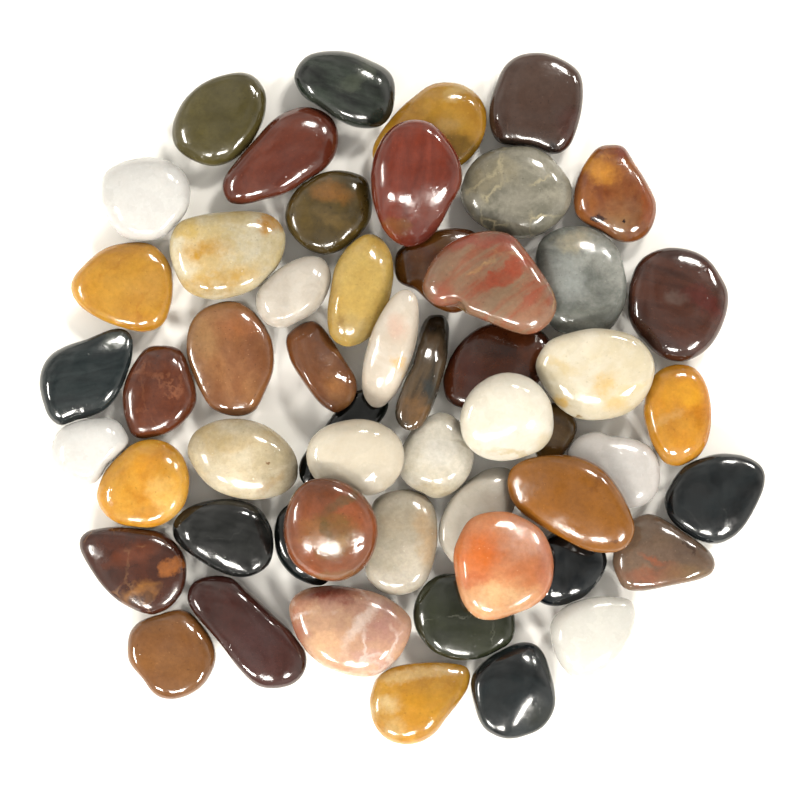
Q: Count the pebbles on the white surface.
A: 54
